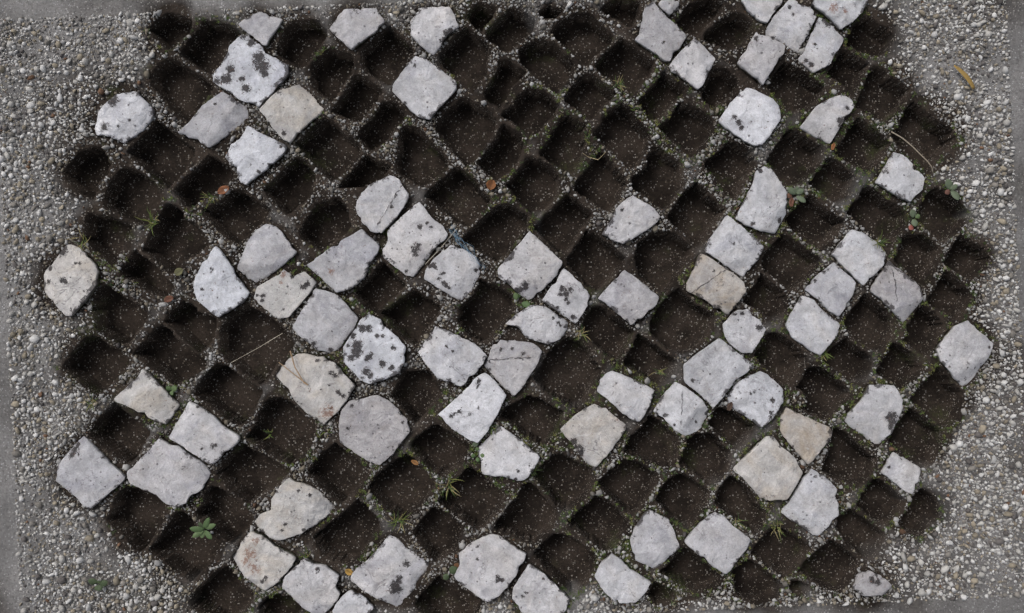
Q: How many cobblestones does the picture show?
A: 75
